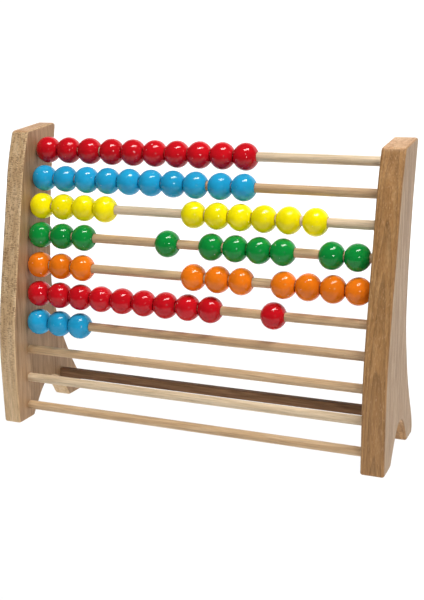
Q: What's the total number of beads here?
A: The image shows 63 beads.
